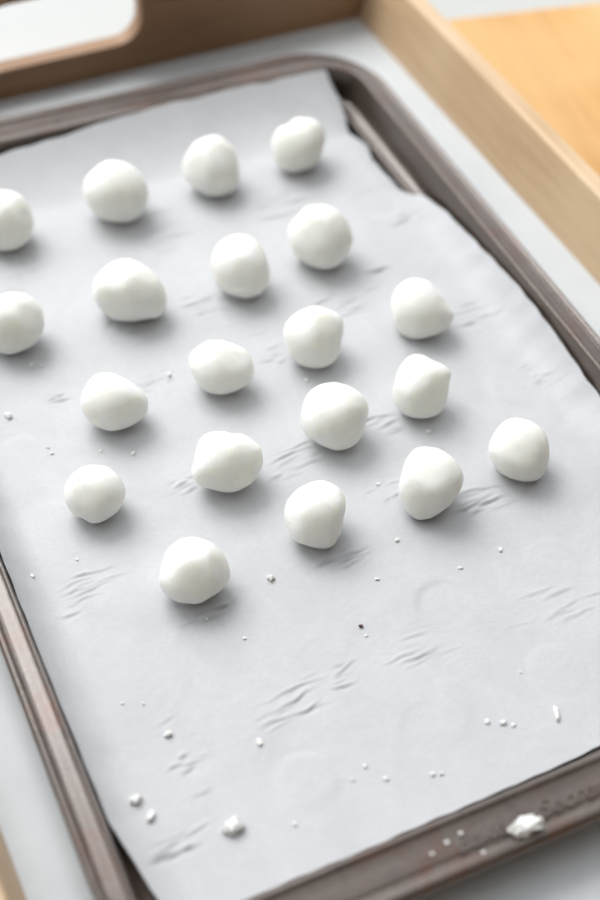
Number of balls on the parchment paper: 20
